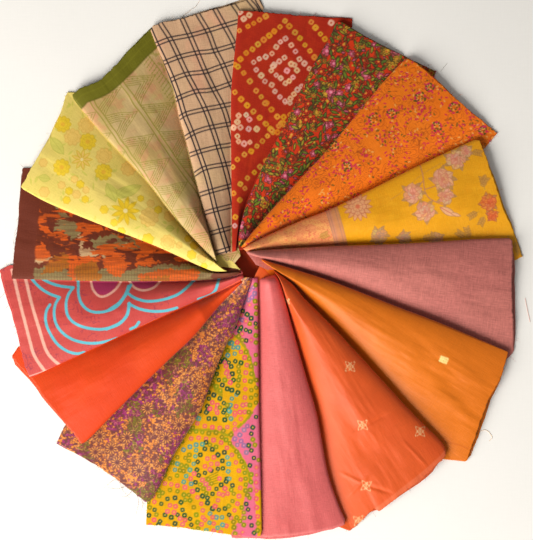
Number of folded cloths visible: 16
